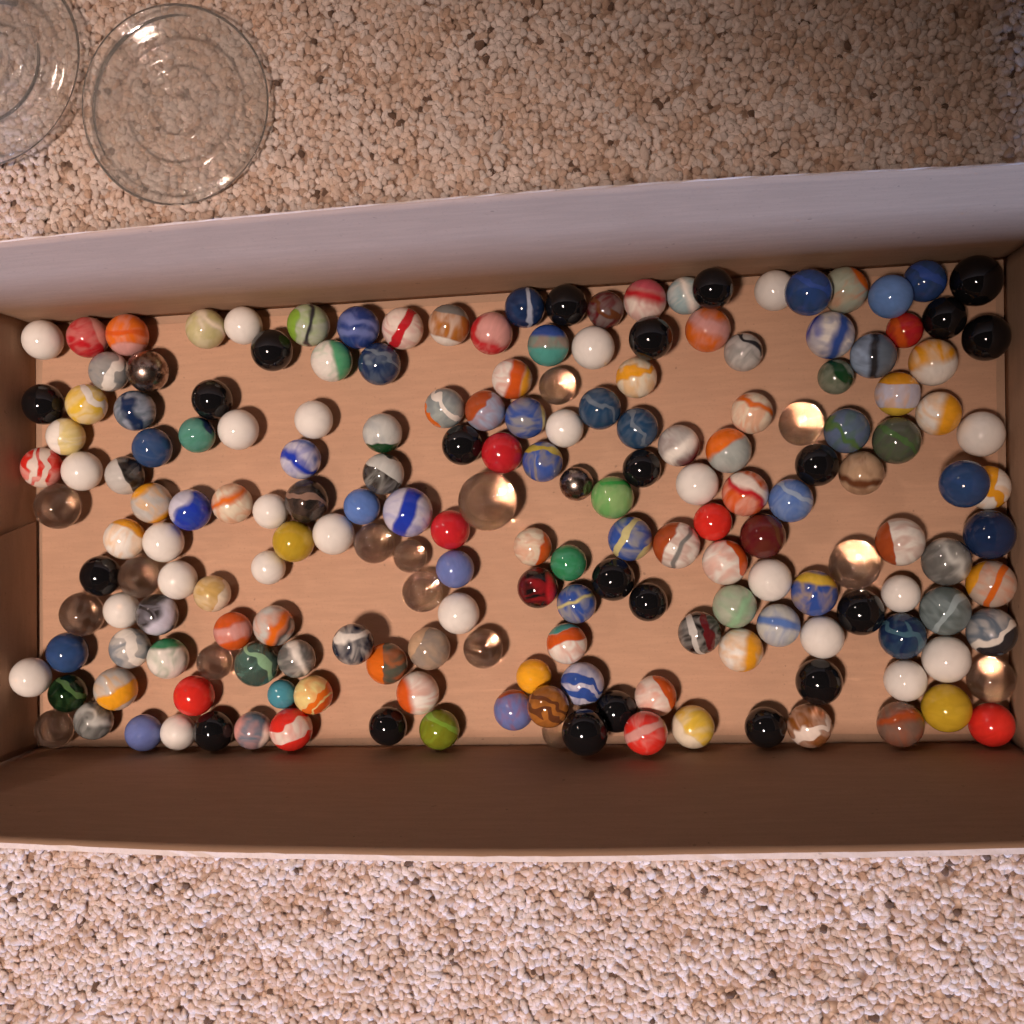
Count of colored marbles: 125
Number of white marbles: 24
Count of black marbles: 22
